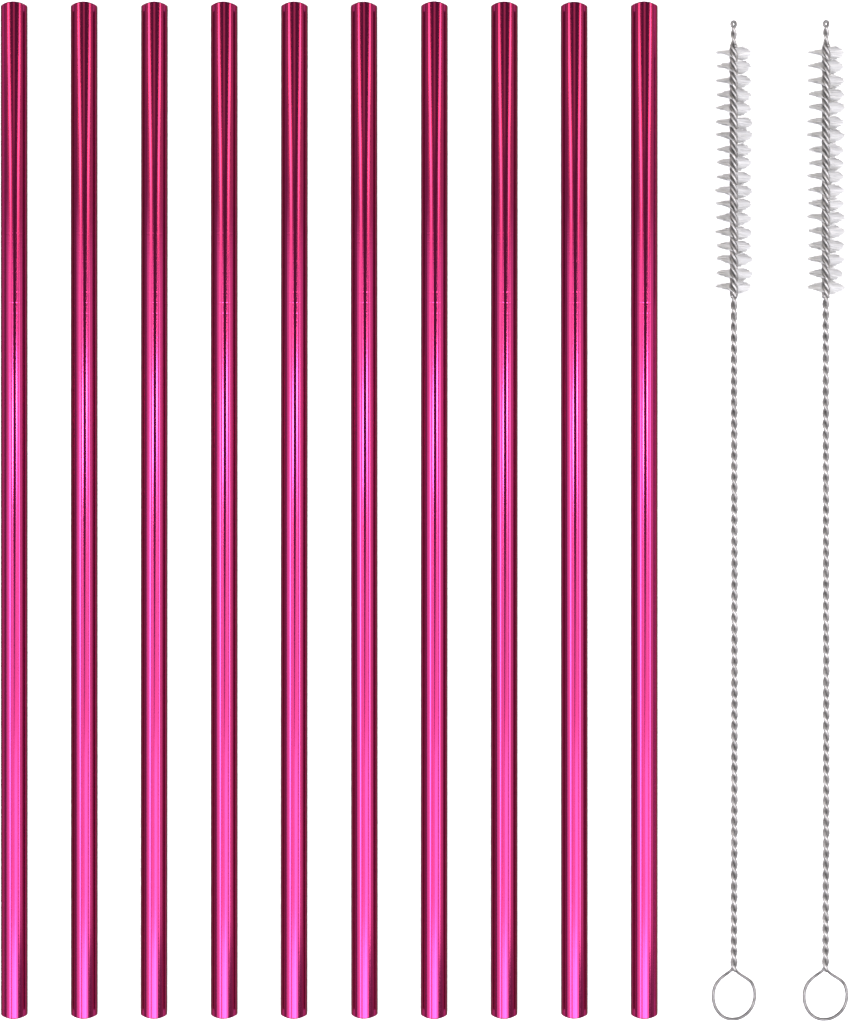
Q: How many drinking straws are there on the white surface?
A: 10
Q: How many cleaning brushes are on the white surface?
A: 2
